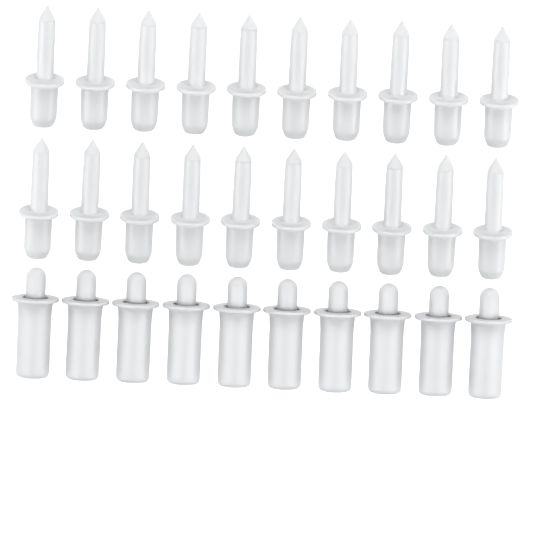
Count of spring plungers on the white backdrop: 10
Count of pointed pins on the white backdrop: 20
